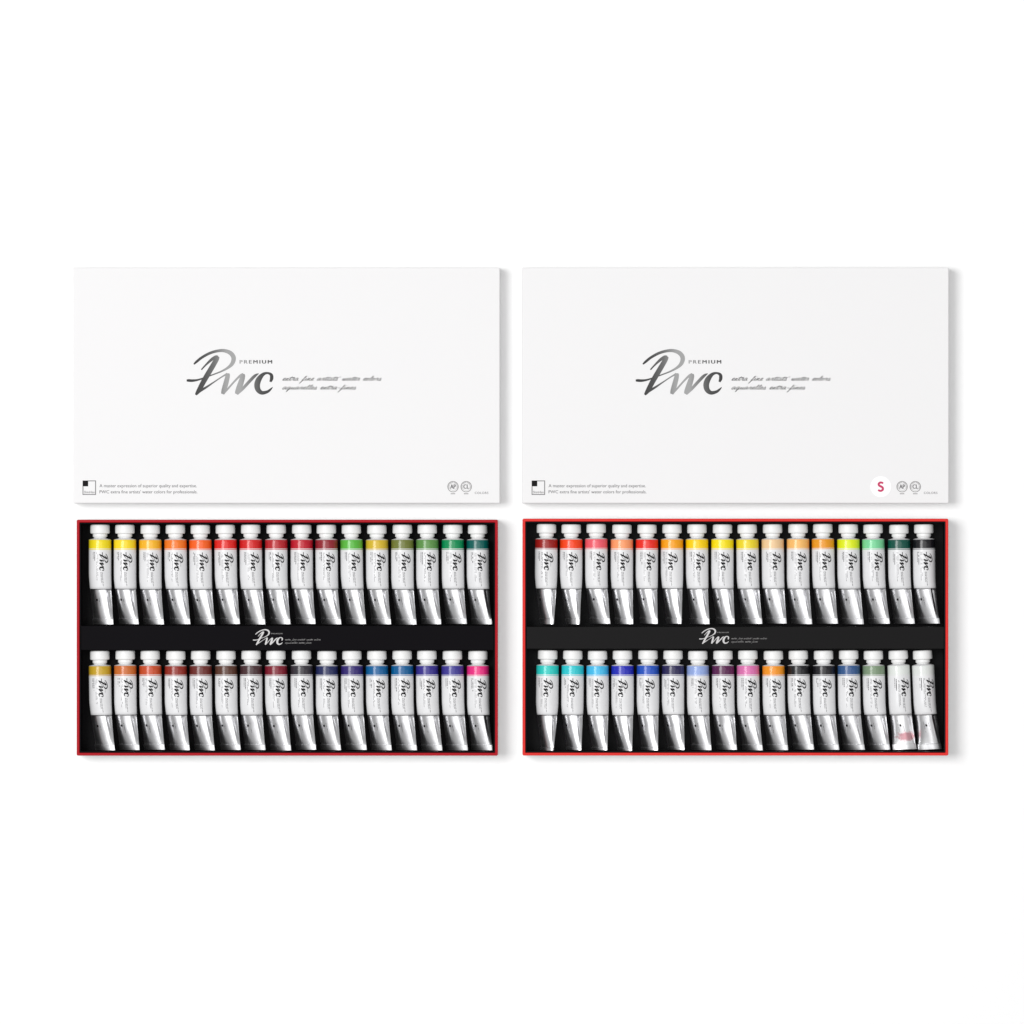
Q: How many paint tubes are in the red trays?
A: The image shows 64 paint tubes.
